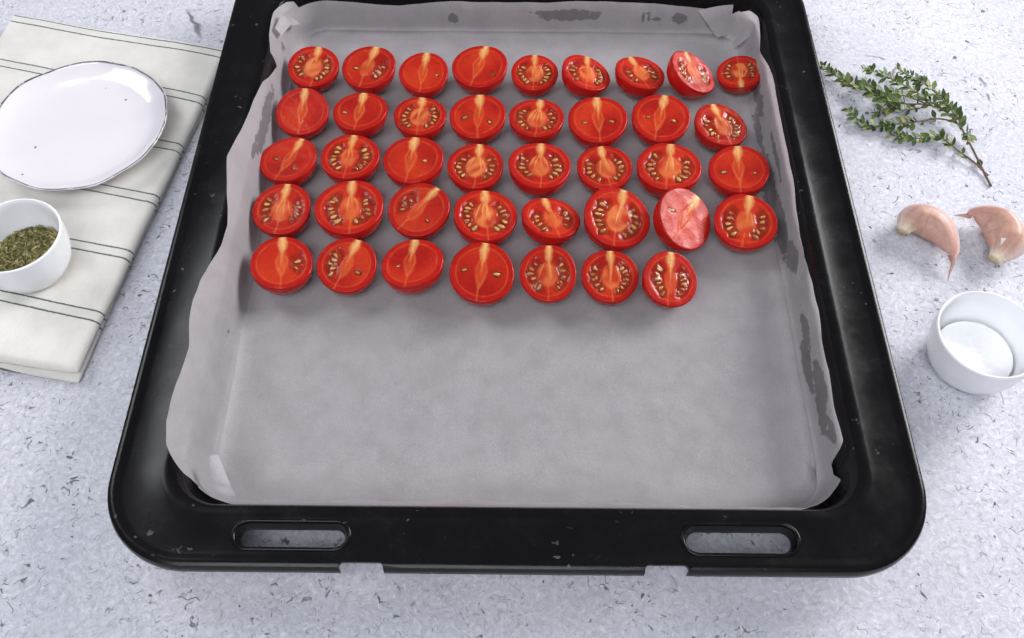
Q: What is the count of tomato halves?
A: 40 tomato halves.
